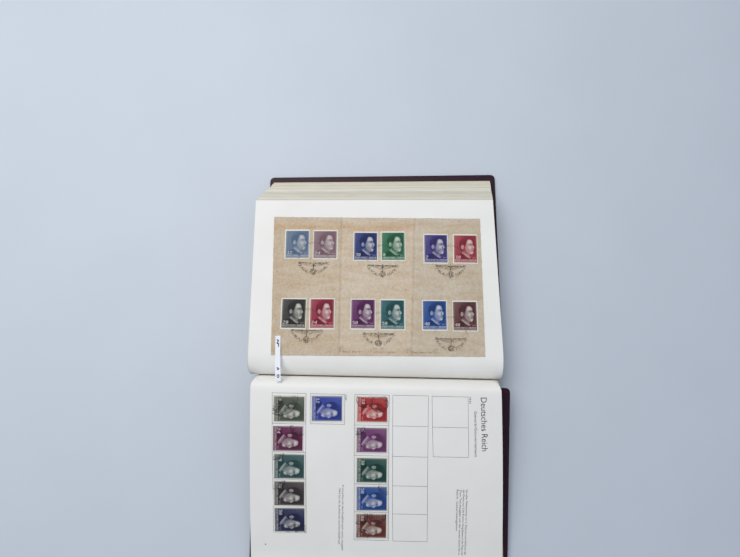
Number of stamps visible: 23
